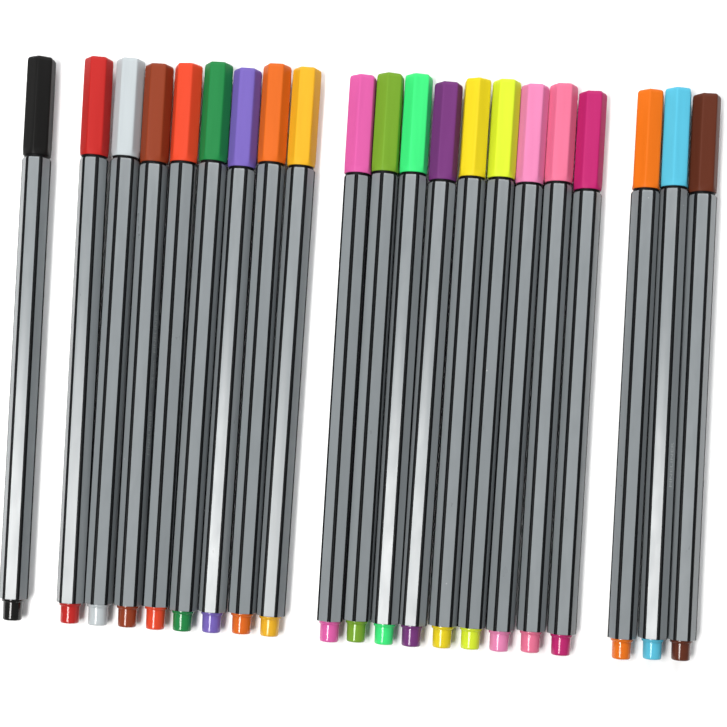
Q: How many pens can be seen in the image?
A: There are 21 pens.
